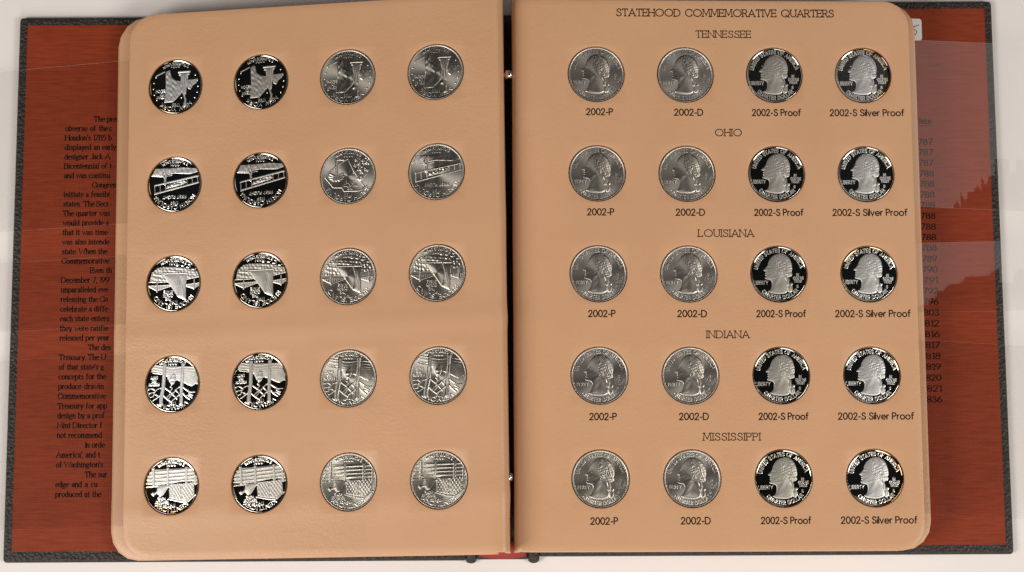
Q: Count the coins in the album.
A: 40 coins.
